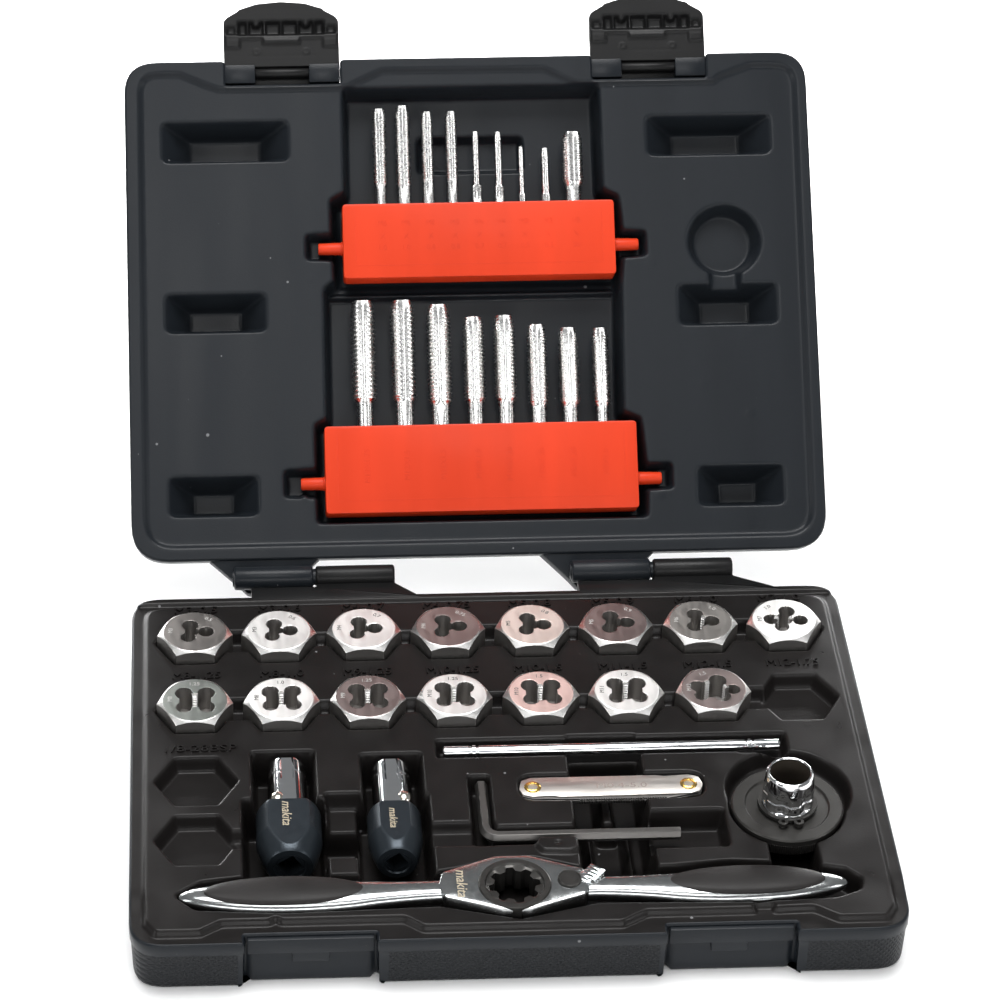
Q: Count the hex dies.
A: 15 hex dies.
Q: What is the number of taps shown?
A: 17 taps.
